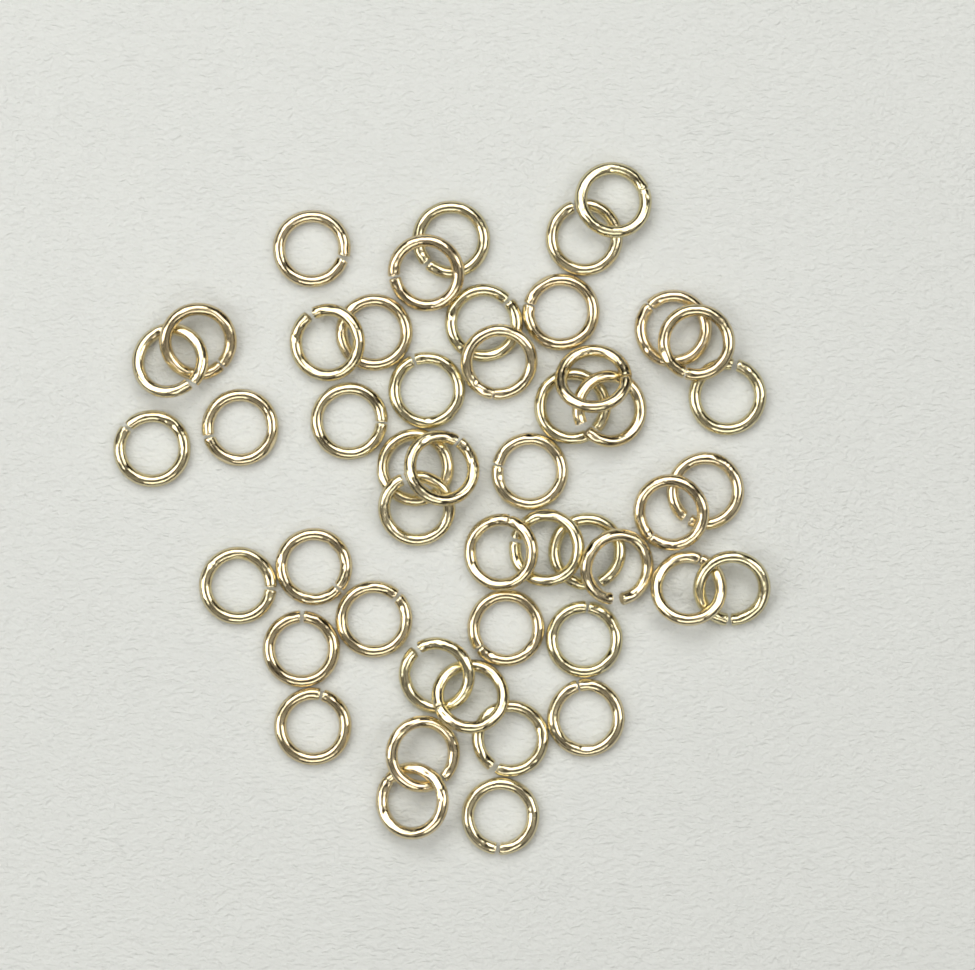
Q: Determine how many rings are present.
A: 48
